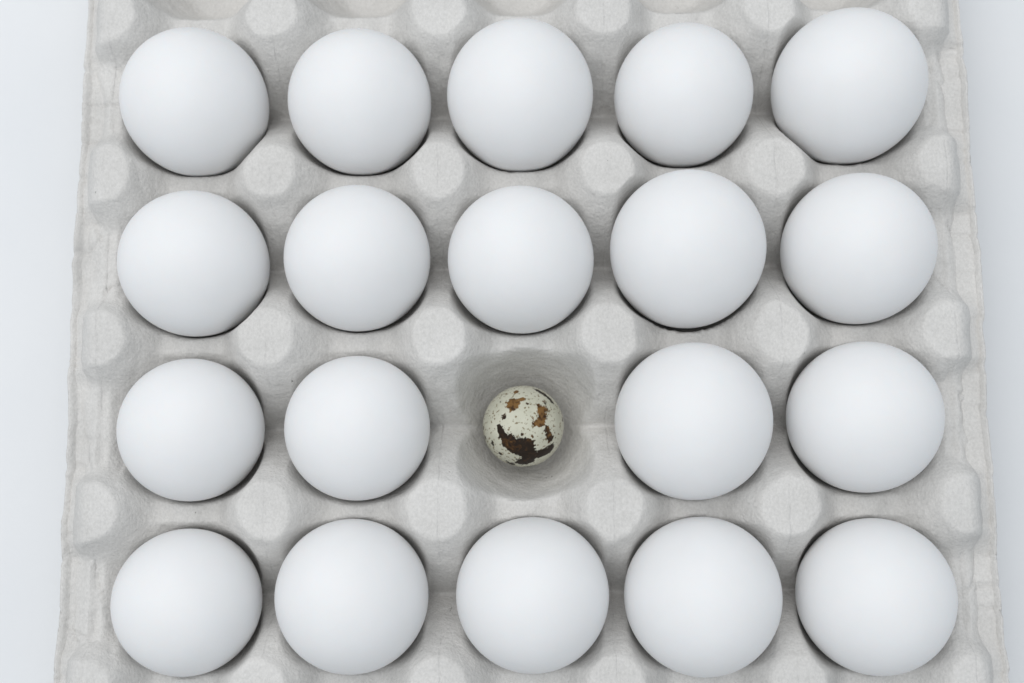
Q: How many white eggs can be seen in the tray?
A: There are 19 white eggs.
